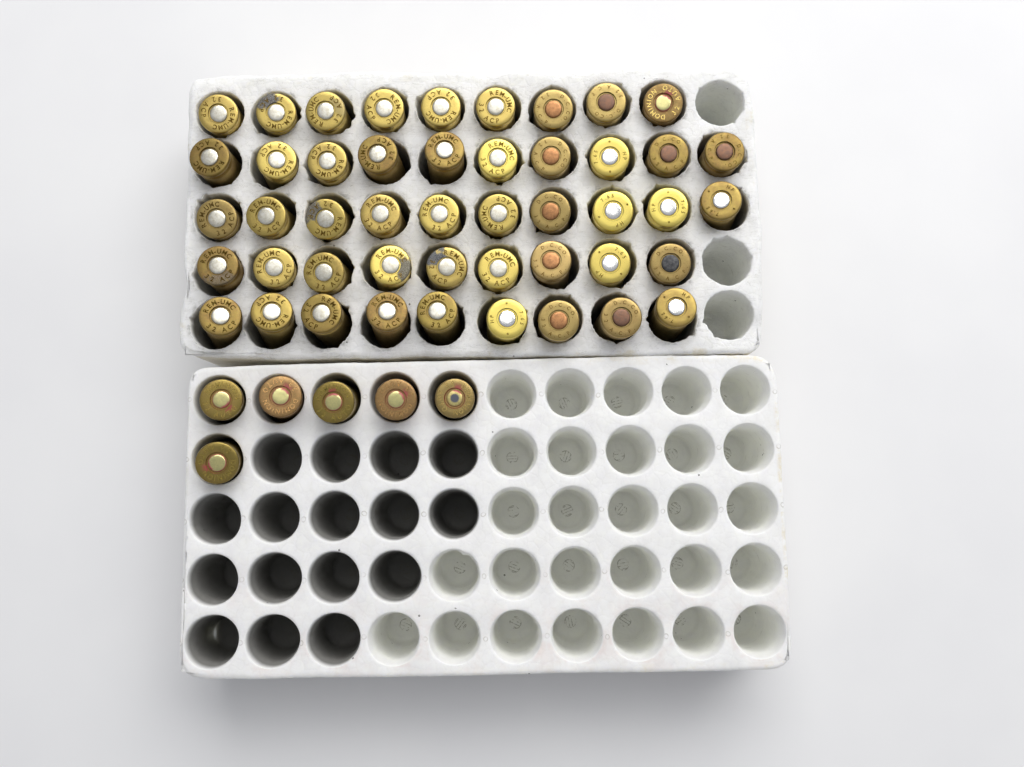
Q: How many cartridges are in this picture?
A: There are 53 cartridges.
